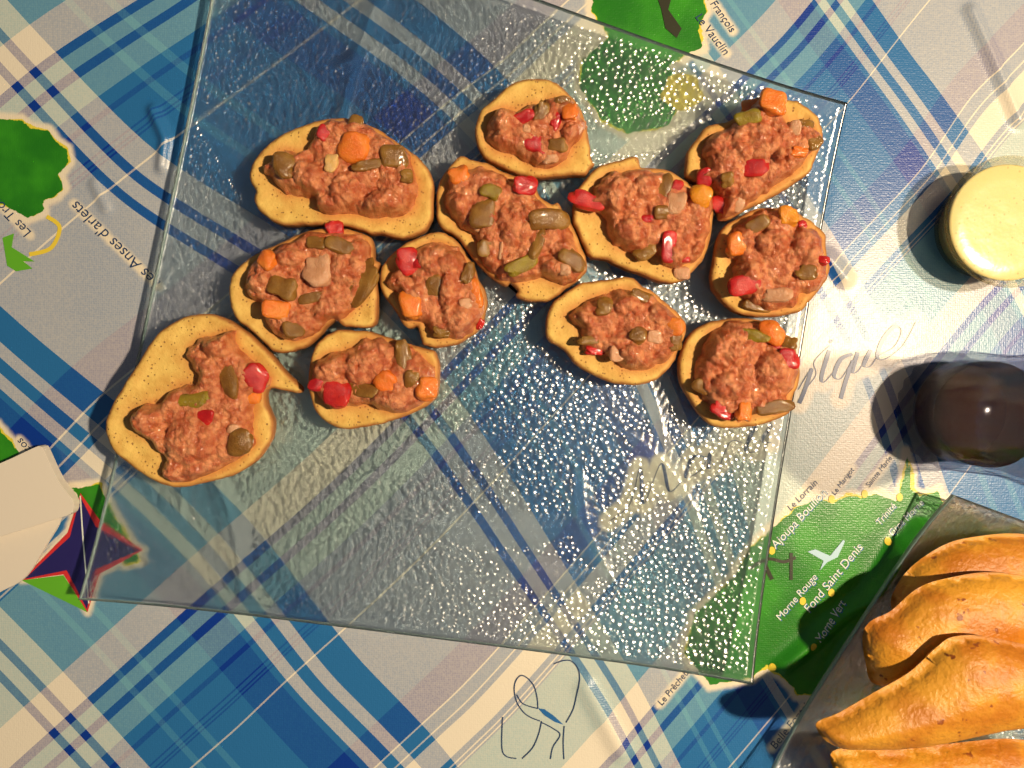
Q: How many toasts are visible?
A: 12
